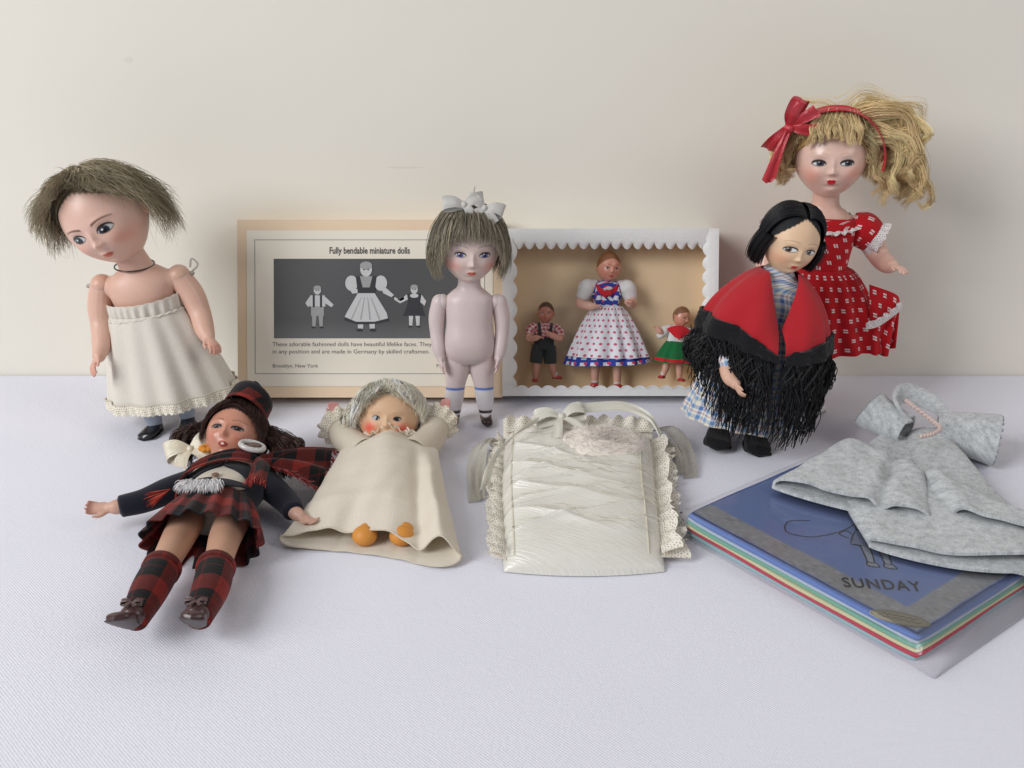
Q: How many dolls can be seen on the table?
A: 9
